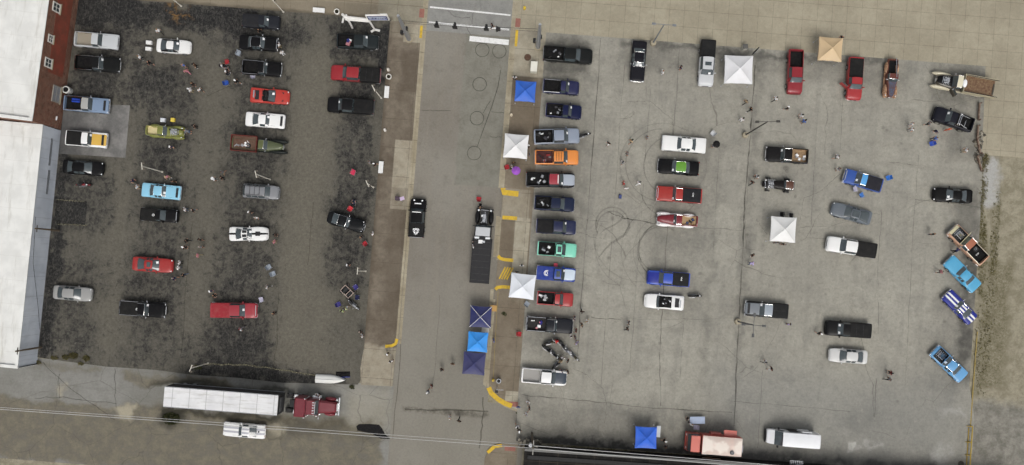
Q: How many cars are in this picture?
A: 23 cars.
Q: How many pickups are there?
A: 43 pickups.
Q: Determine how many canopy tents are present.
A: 10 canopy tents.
